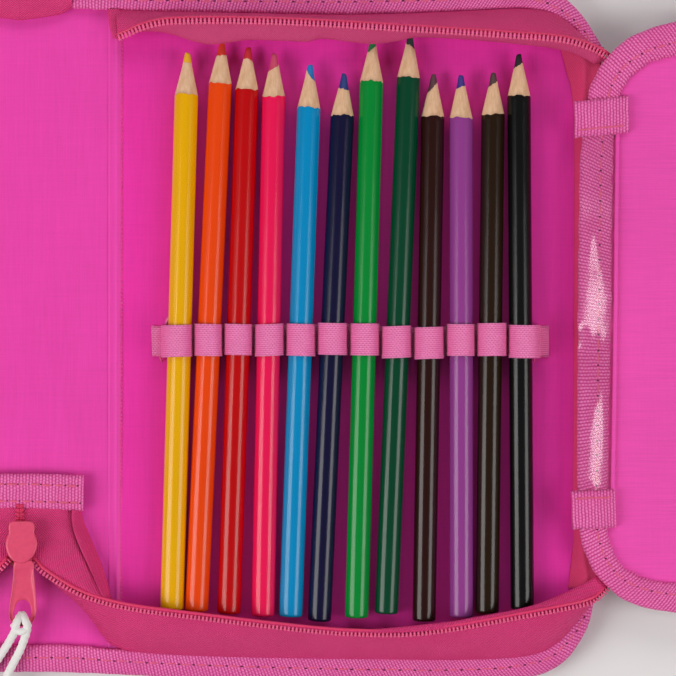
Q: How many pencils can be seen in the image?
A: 12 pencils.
